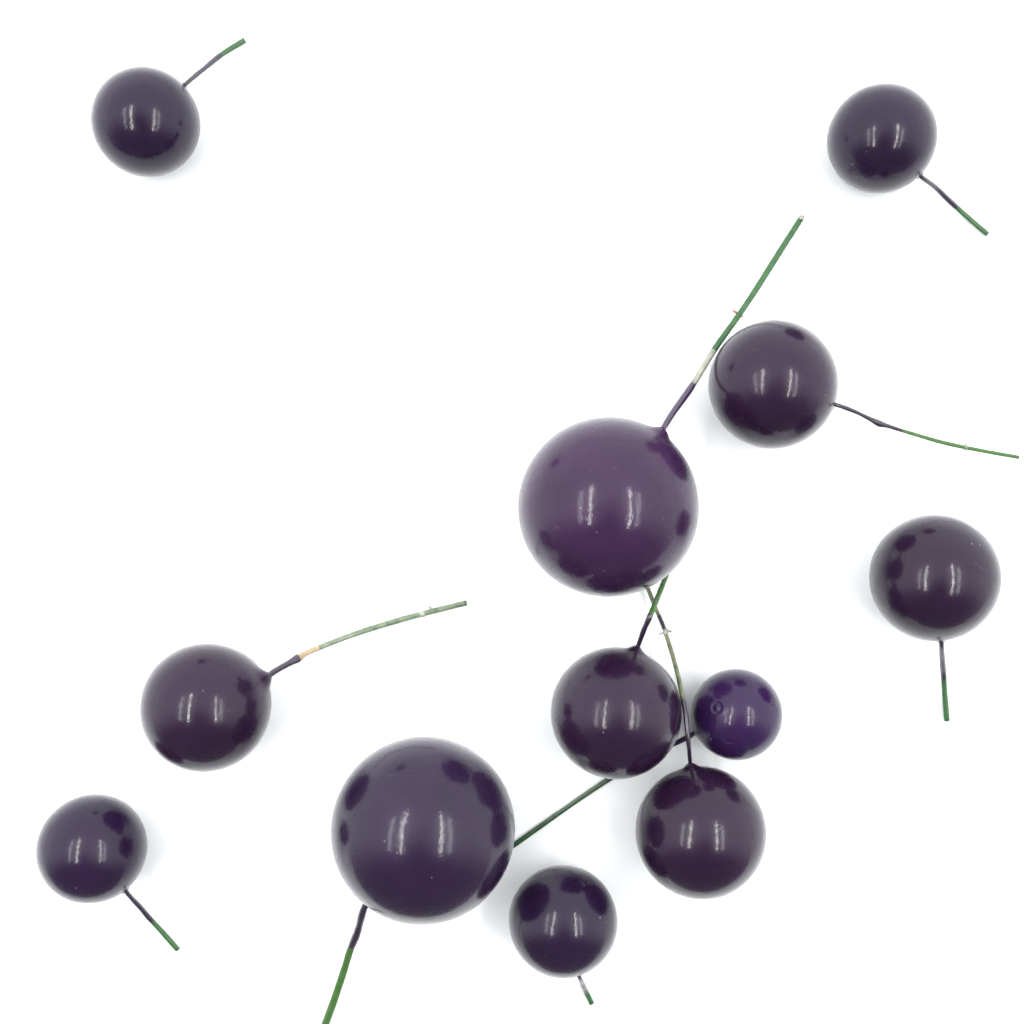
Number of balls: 12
